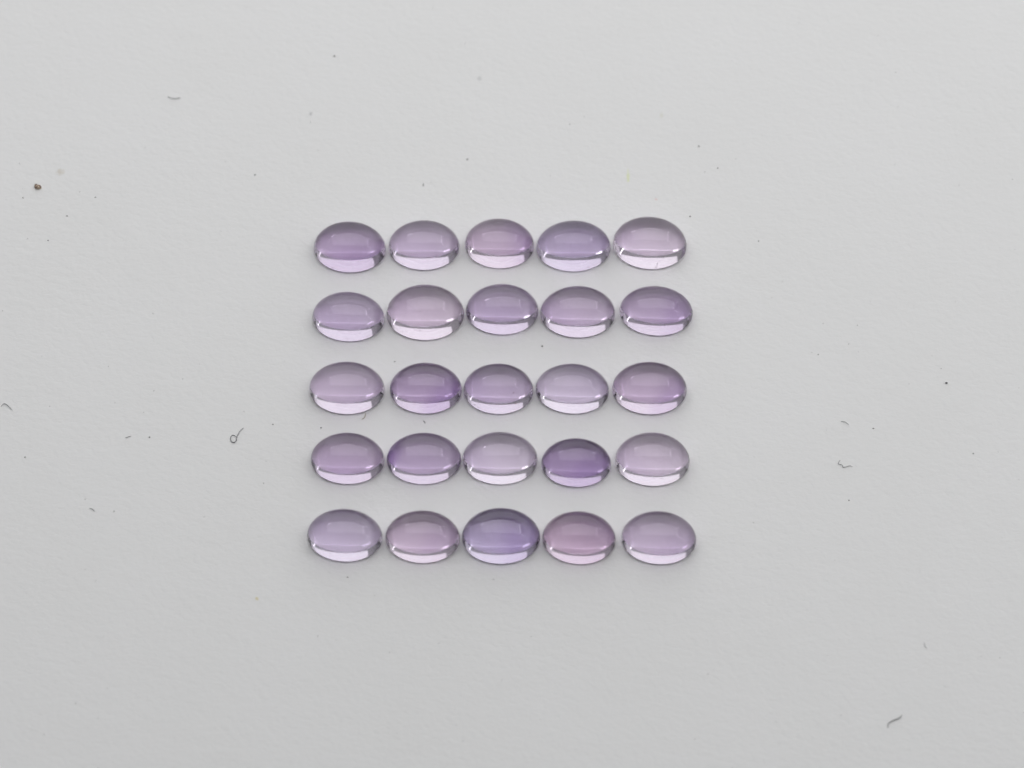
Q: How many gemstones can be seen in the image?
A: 25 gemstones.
